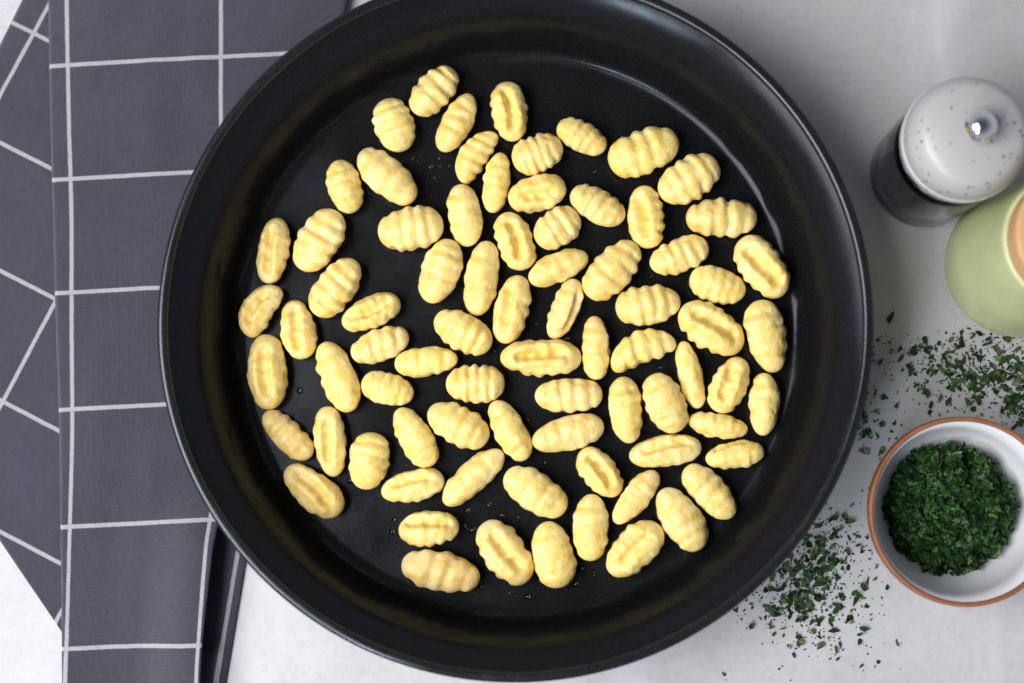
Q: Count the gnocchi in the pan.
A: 78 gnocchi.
